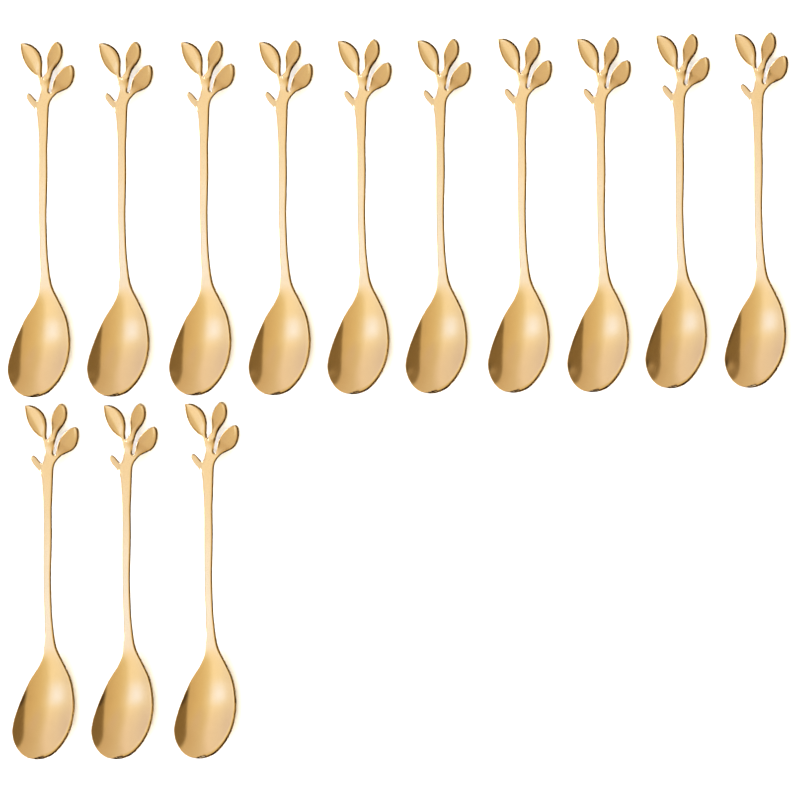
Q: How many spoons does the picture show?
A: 13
